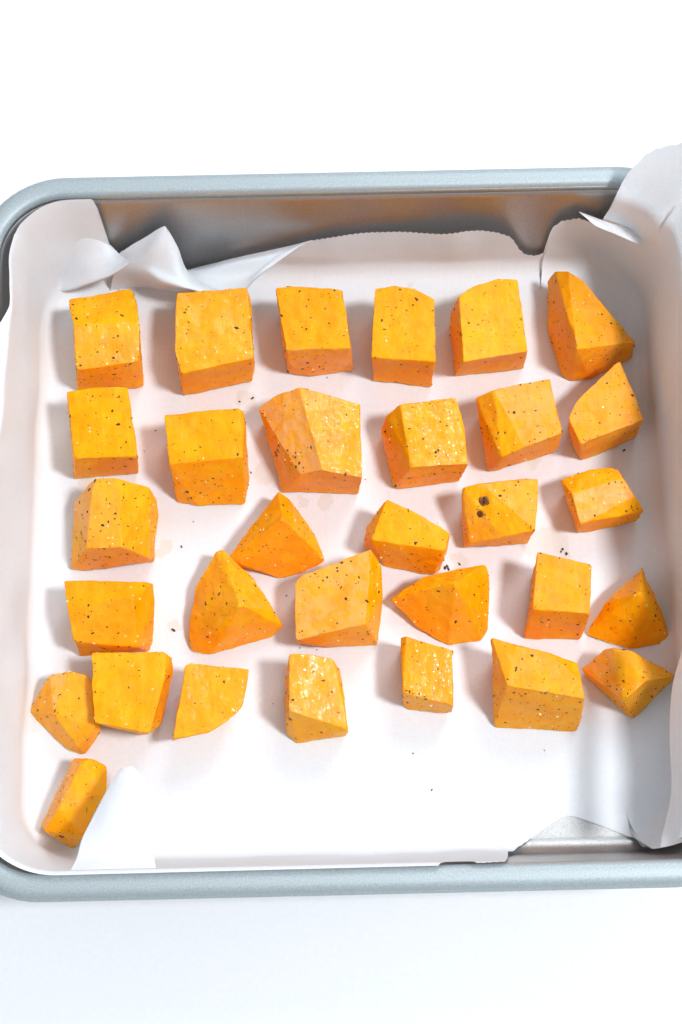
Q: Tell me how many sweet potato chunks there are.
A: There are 31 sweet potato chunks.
